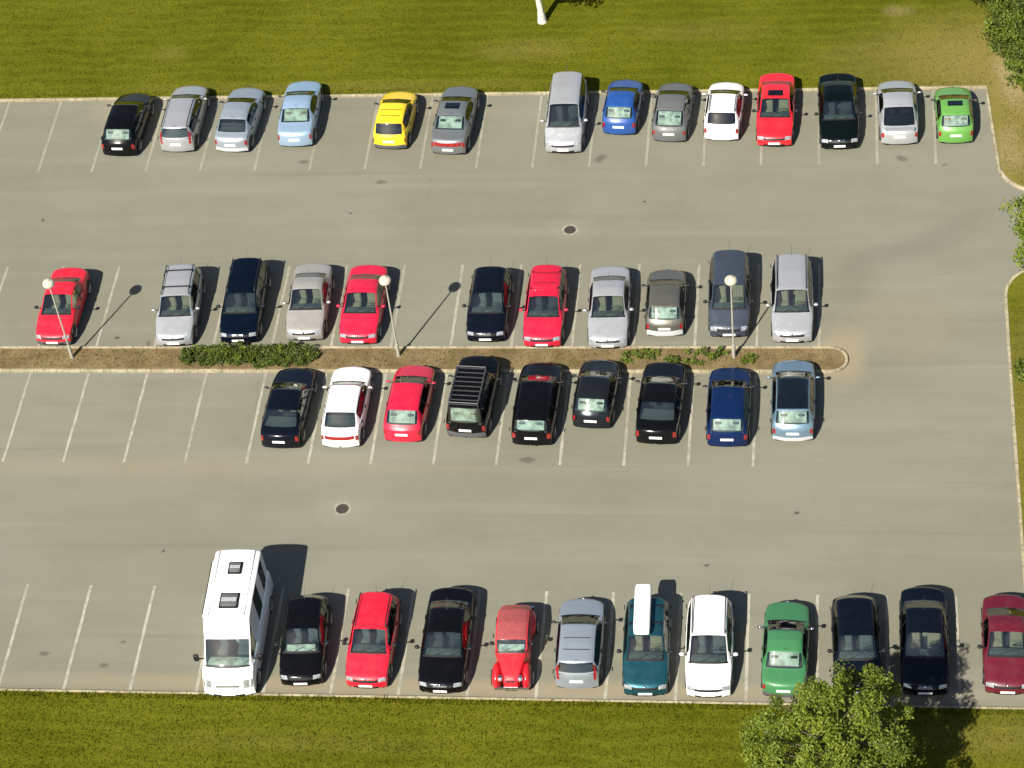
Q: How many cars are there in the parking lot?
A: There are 45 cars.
